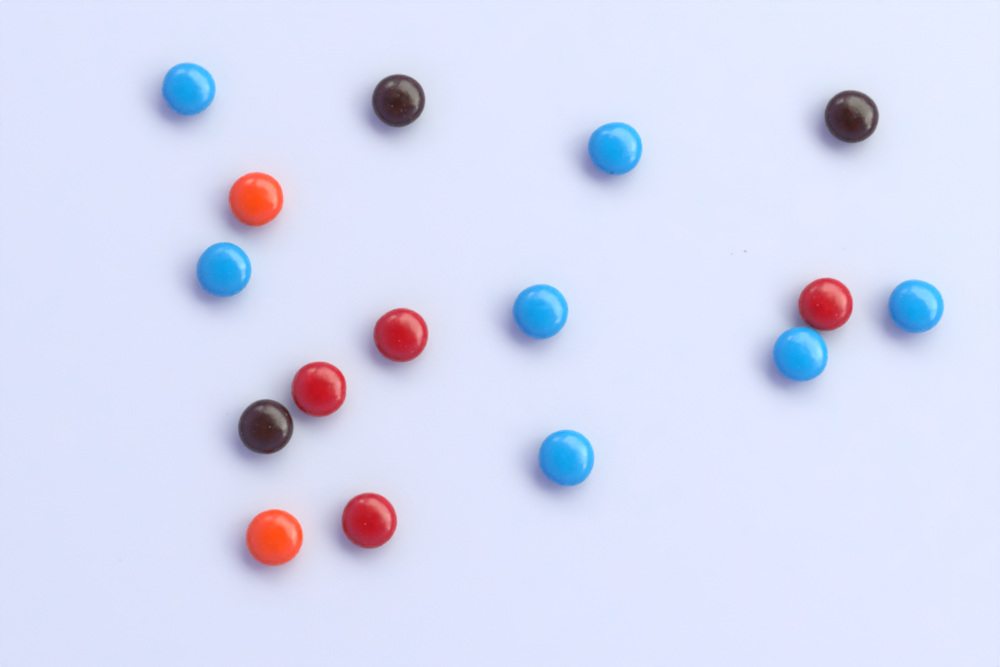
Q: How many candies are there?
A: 16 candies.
